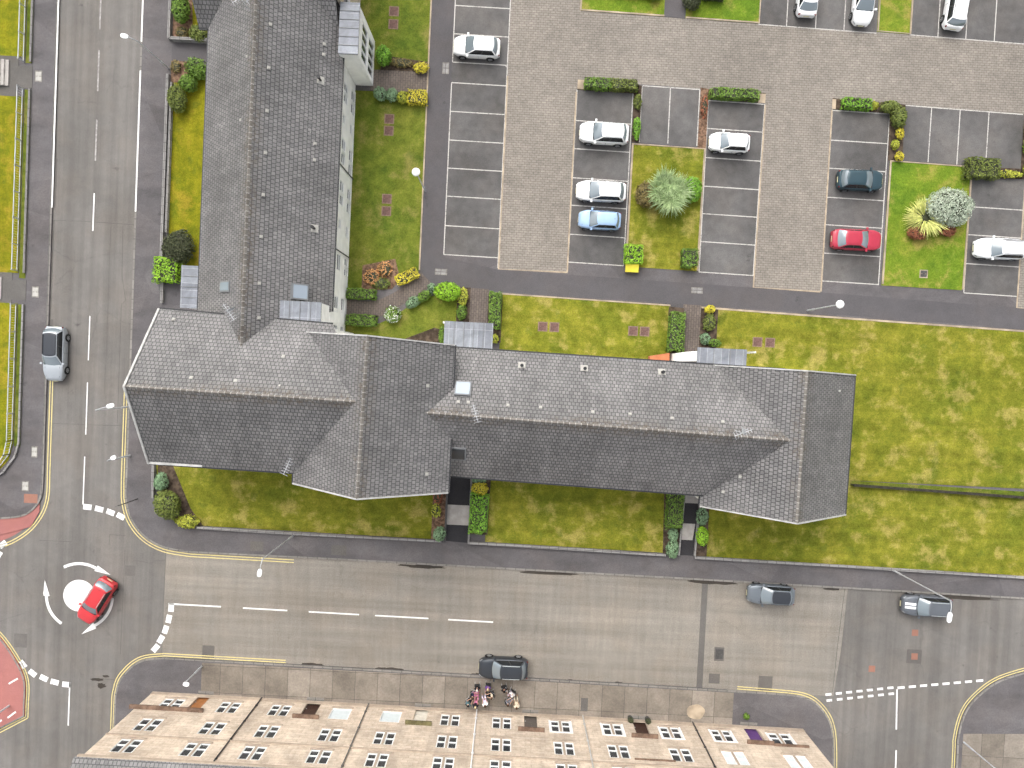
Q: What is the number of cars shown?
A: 16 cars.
